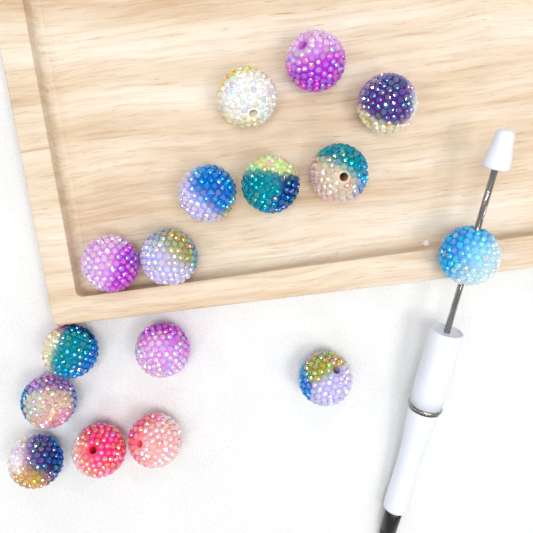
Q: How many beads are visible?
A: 16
